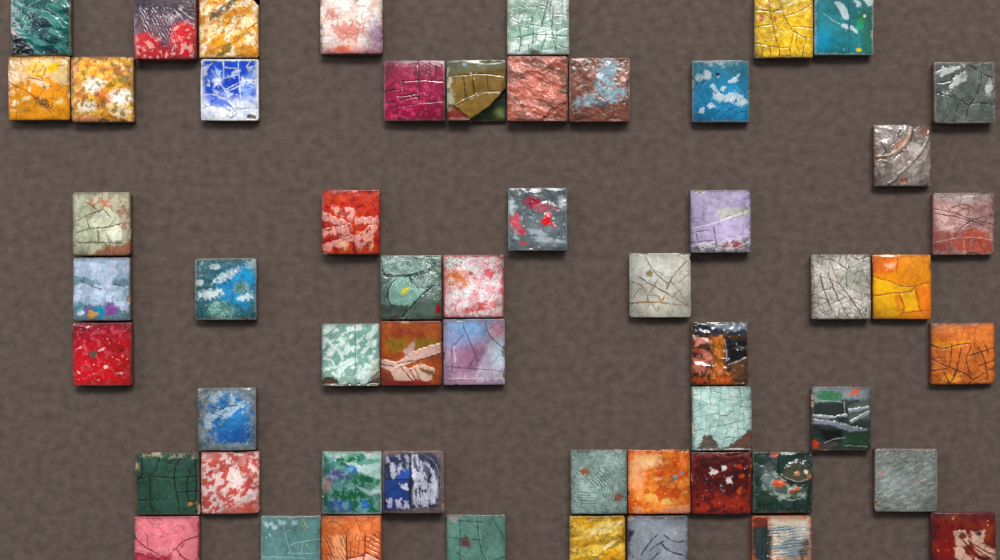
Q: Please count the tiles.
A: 55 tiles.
